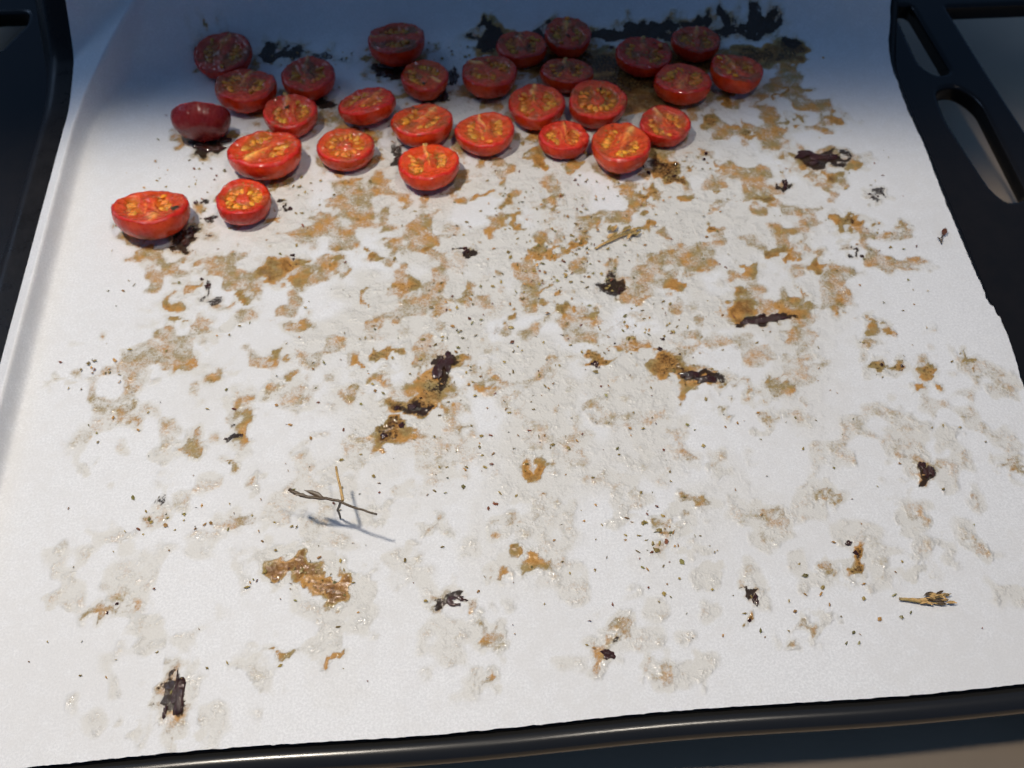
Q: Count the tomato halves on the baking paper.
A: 28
